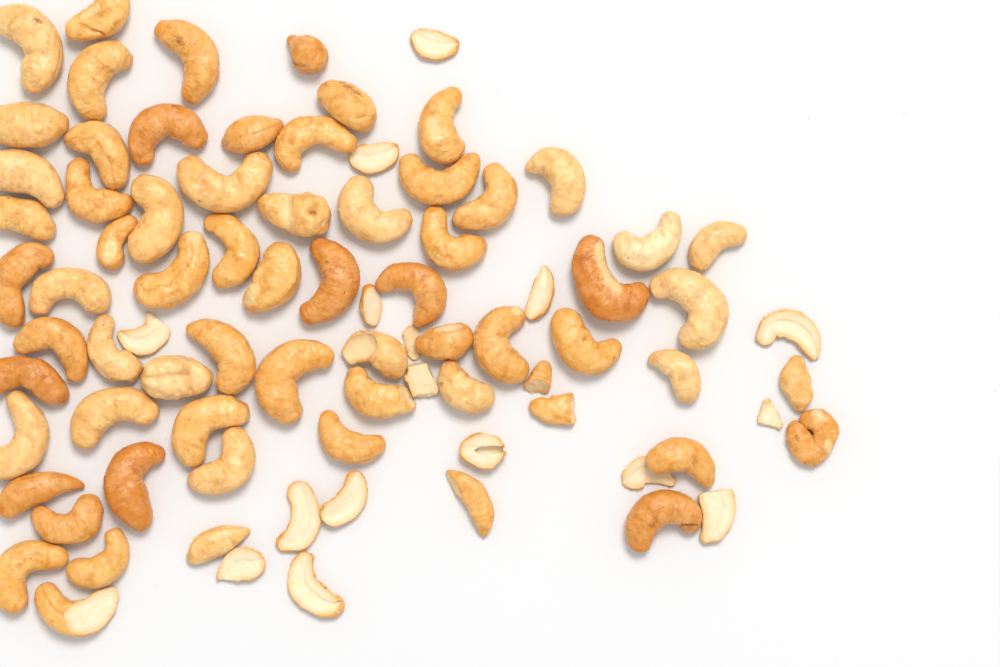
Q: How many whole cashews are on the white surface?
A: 58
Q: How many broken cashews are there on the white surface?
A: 25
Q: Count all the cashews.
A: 83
